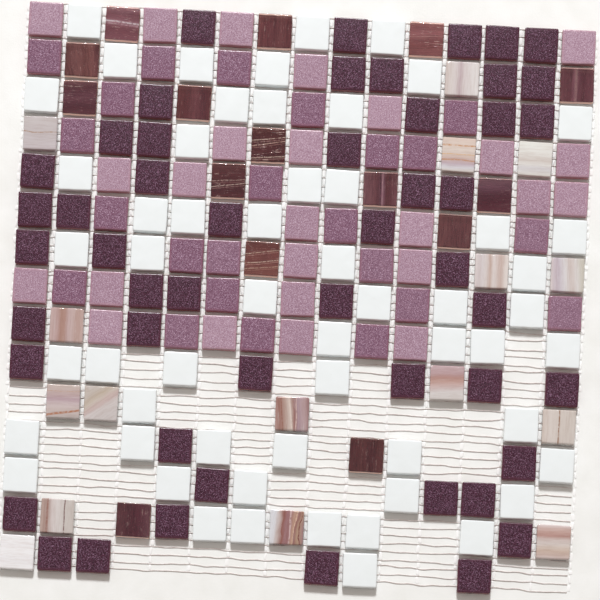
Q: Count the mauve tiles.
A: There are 48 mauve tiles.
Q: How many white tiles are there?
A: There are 56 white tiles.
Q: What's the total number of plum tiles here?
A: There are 50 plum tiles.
